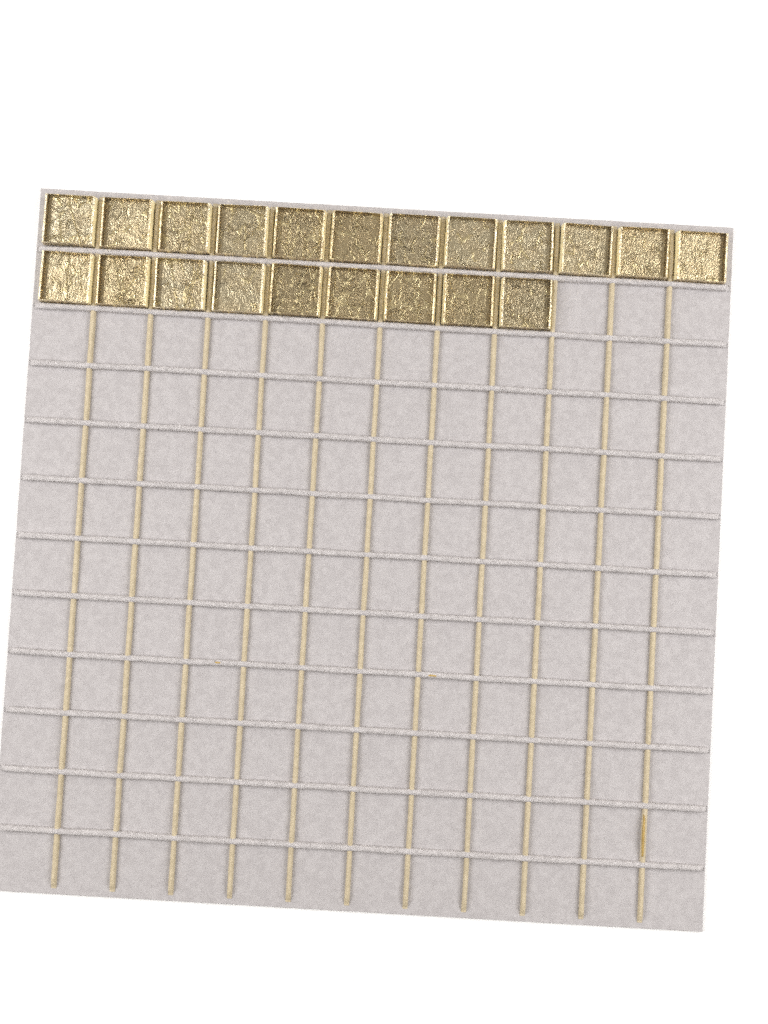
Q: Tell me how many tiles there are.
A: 21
